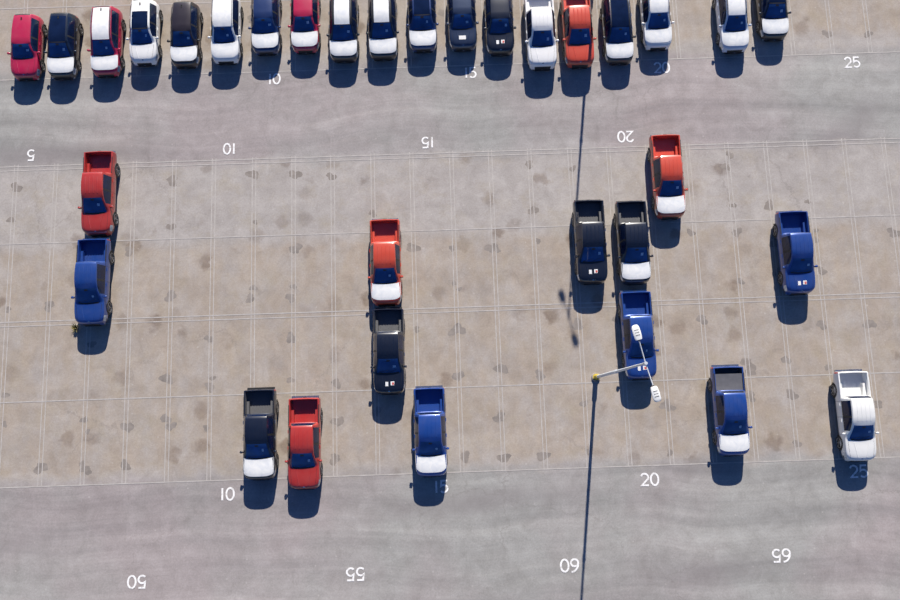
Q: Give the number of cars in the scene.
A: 17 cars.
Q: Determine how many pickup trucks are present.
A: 16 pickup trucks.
